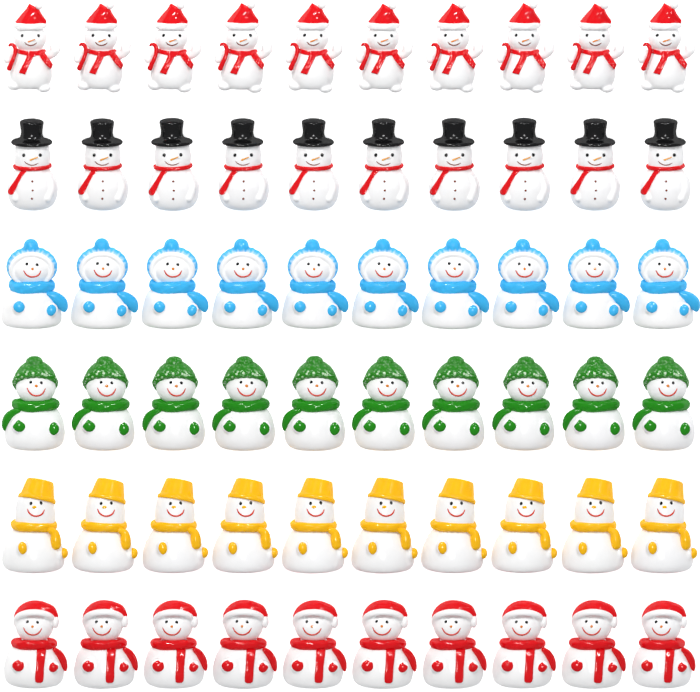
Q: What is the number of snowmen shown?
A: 60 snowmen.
